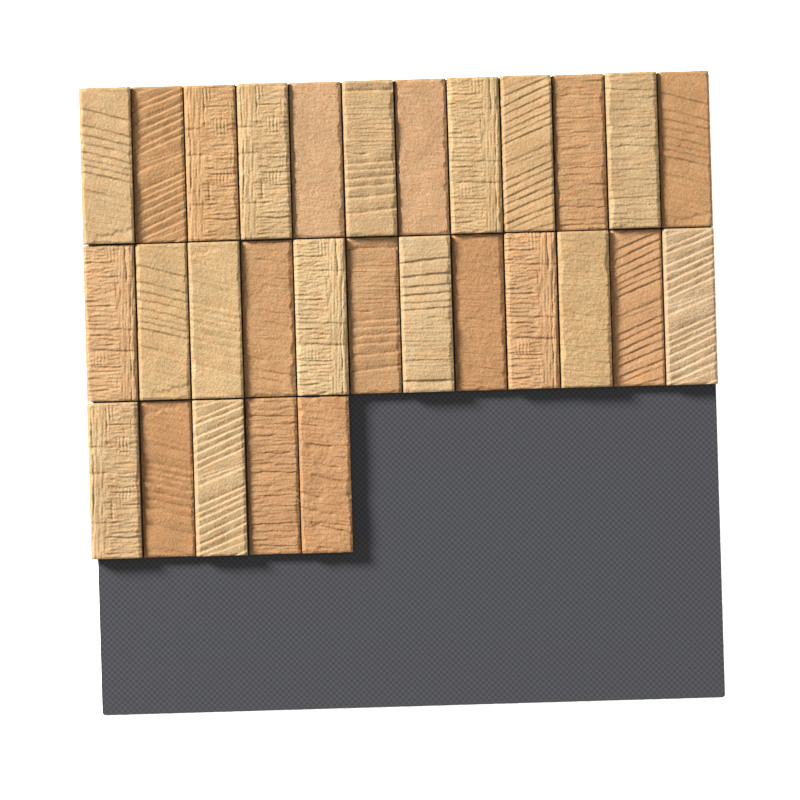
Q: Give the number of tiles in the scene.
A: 29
